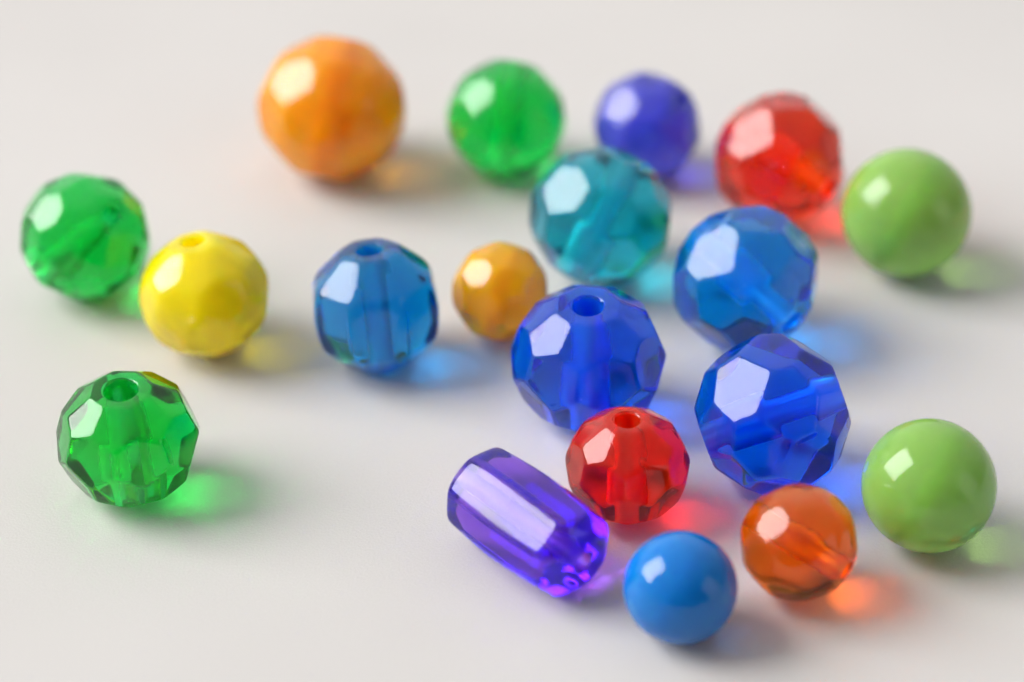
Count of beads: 19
